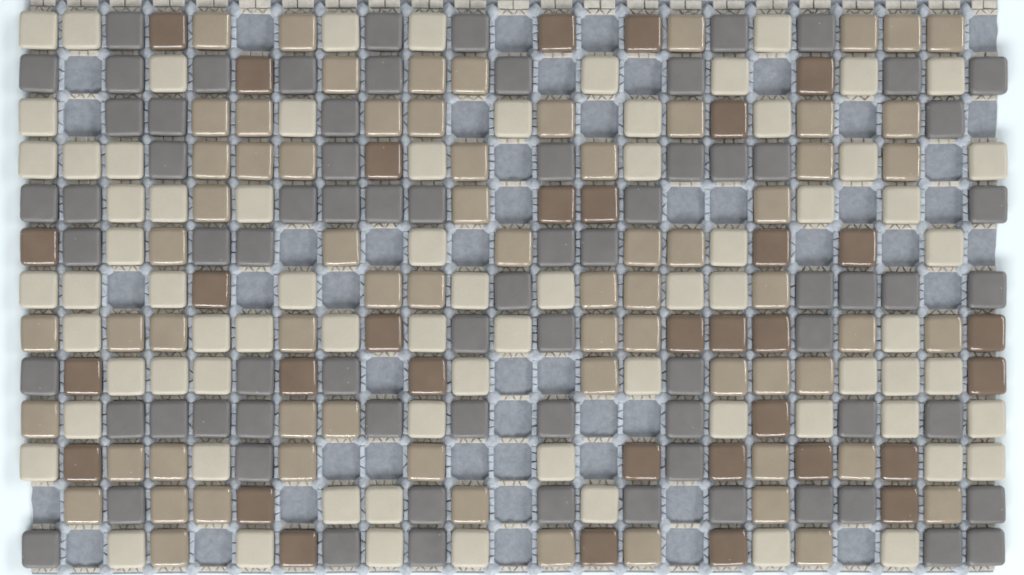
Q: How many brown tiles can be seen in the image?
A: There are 33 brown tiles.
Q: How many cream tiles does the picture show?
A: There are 74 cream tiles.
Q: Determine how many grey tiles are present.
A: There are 74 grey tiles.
